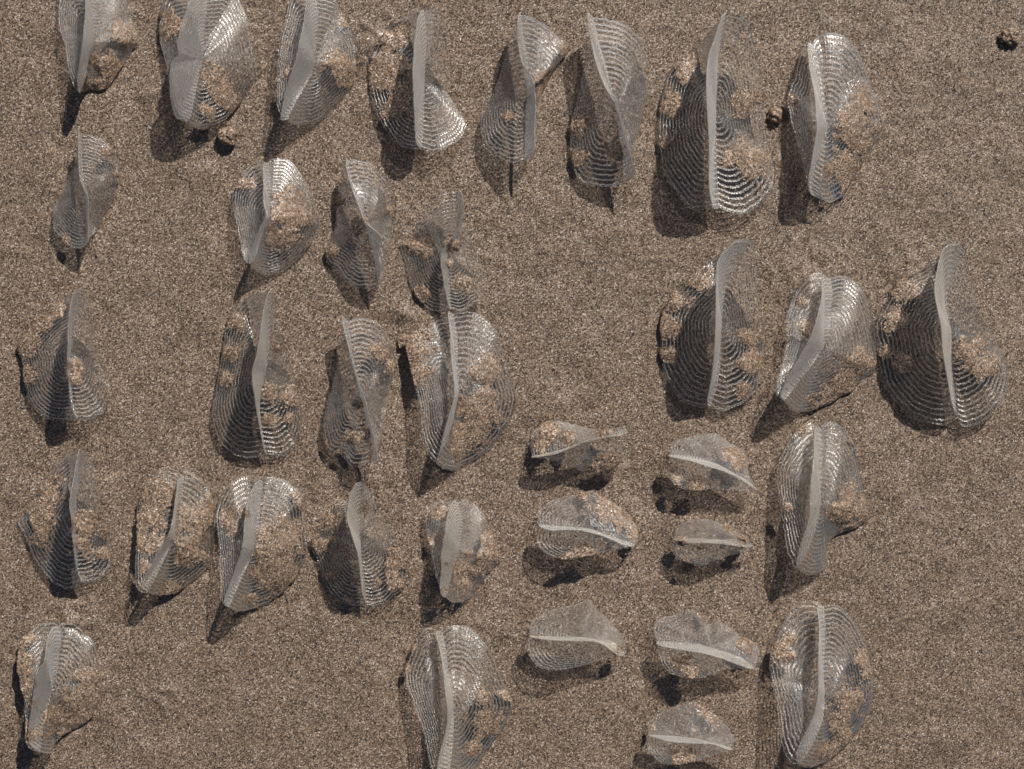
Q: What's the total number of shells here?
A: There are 35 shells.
